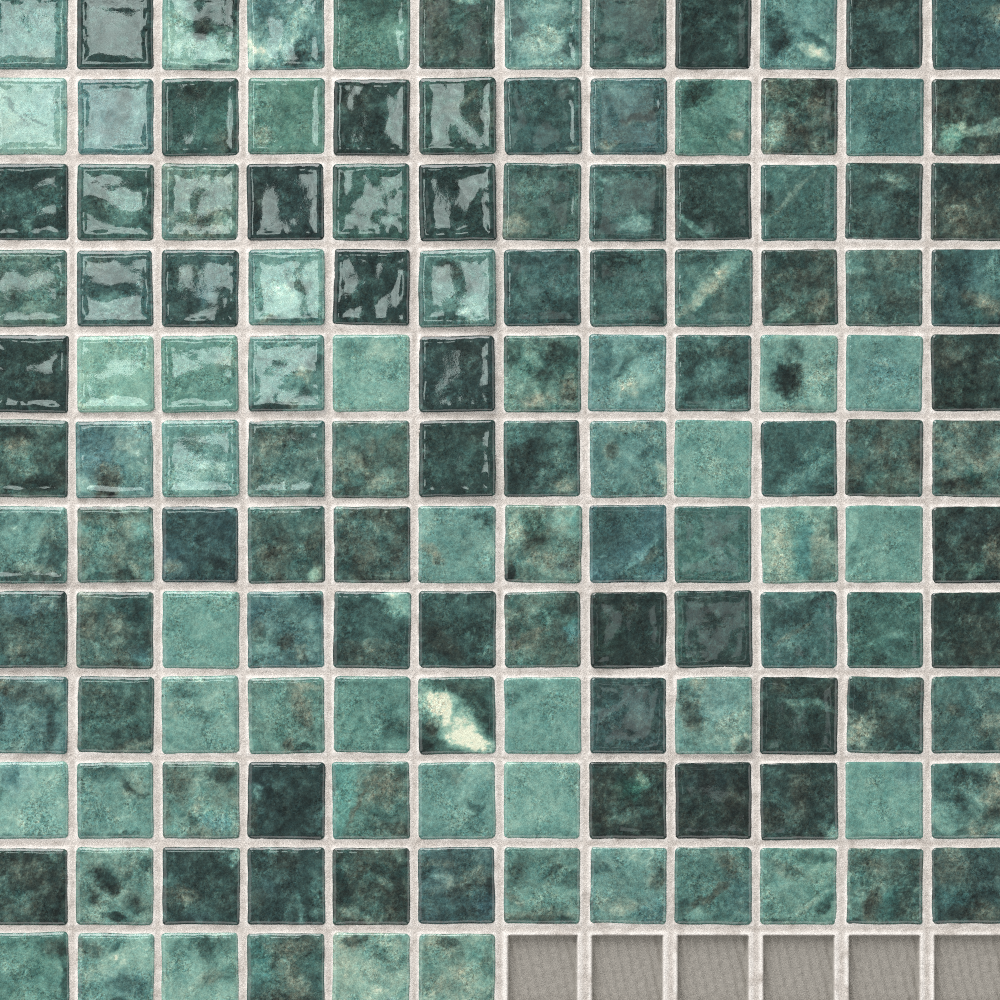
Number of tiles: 138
